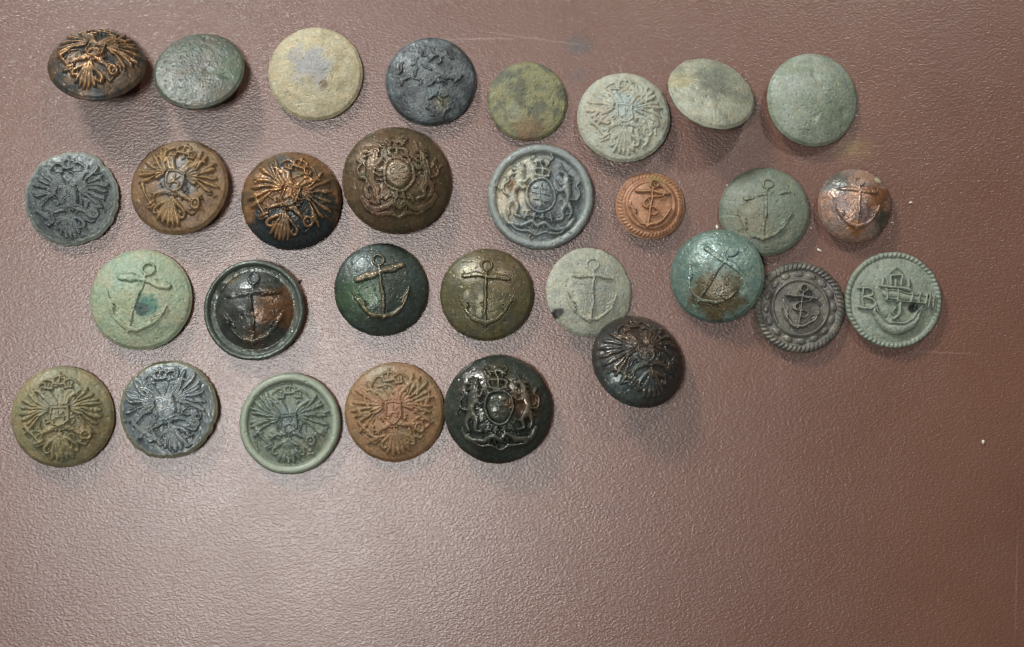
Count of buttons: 30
